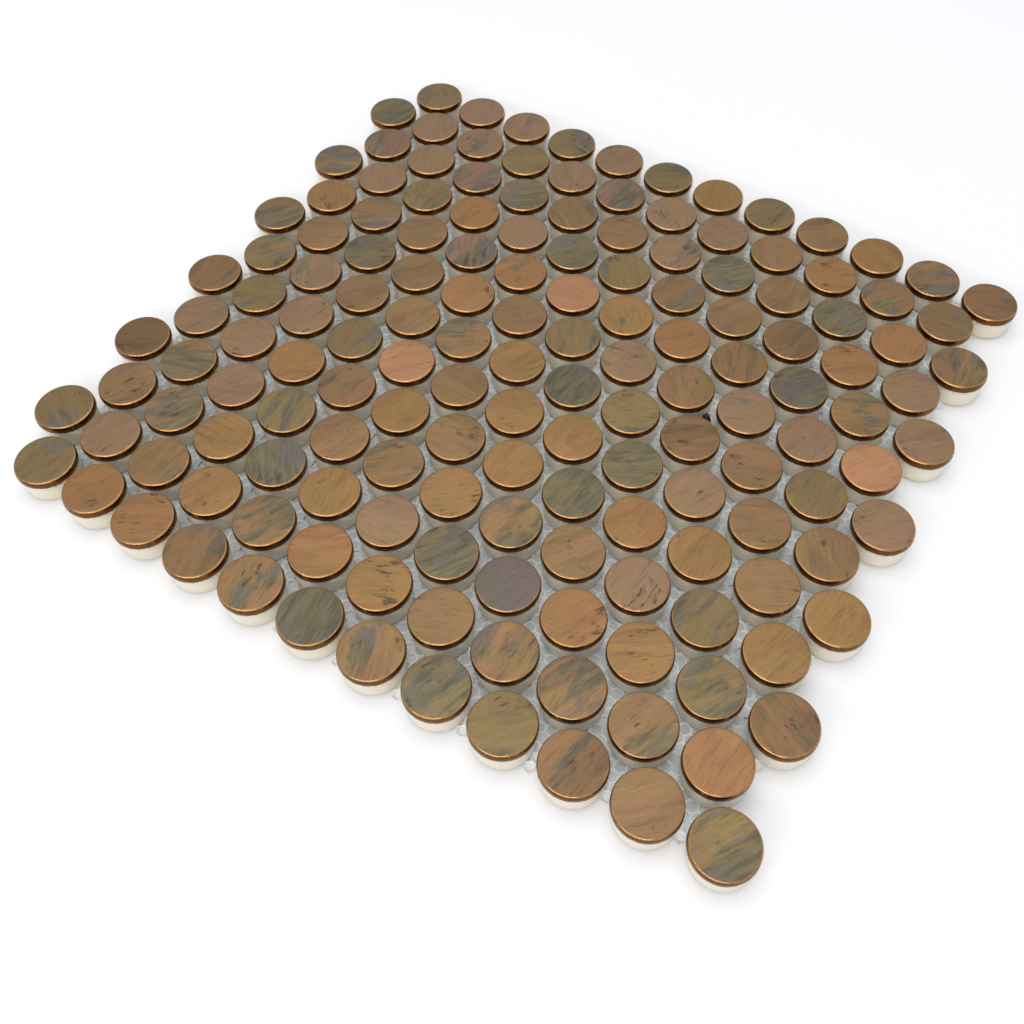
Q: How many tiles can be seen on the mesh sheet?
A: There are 156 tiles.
